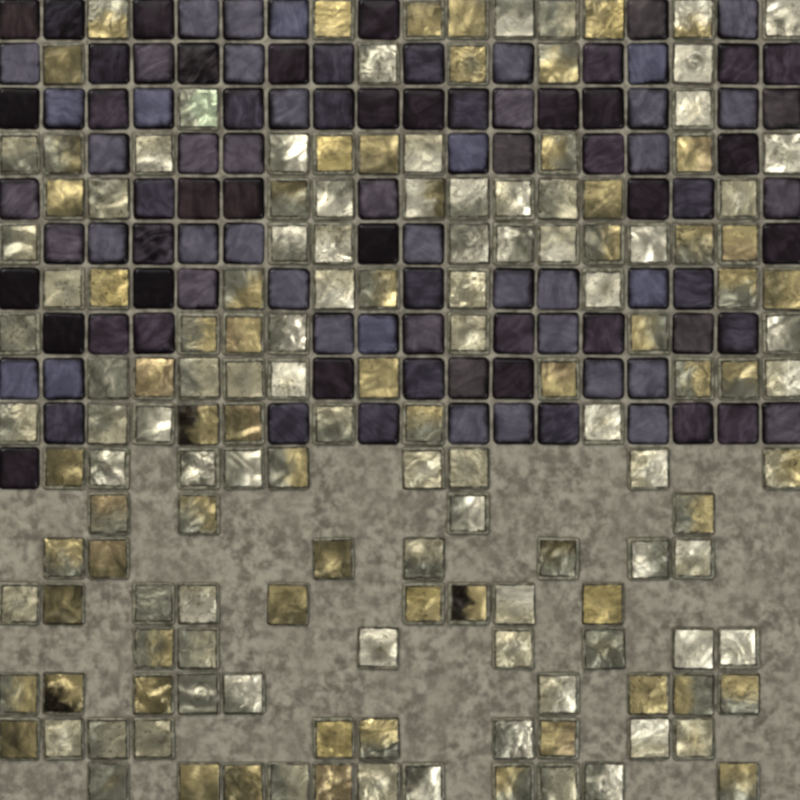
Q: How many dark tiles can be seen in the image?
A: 101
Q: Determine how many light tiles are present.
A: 146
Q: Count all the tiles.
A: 247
